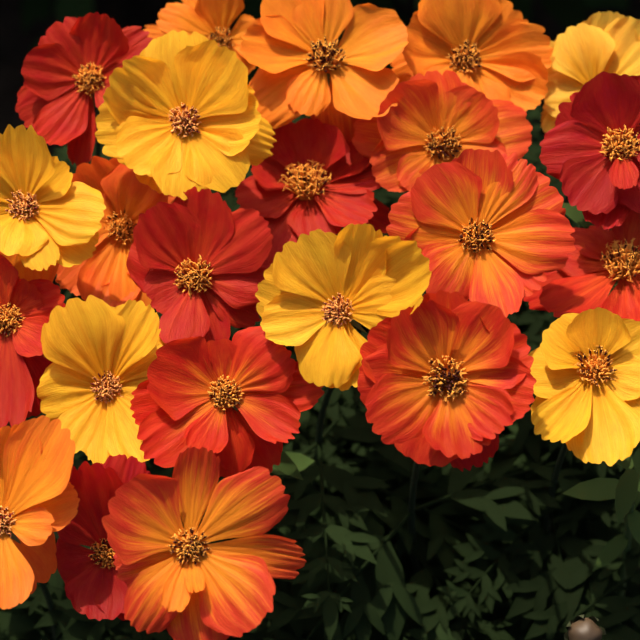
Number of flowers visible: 23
